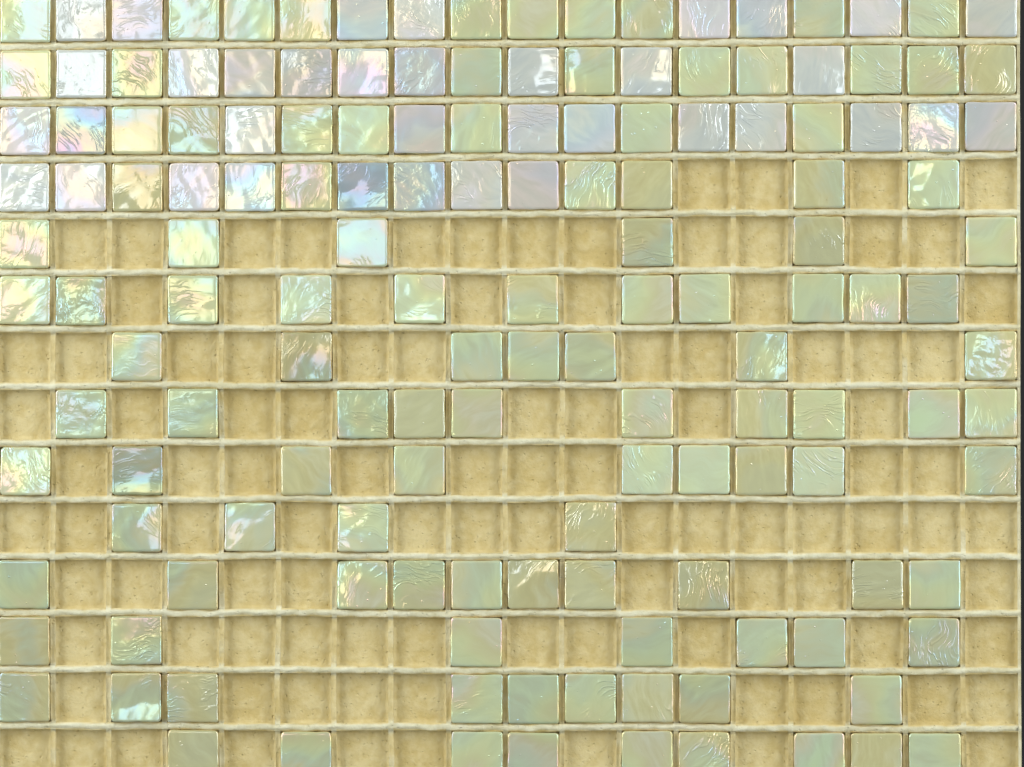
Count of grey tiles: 36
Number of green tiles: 114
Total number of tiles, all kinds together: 150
